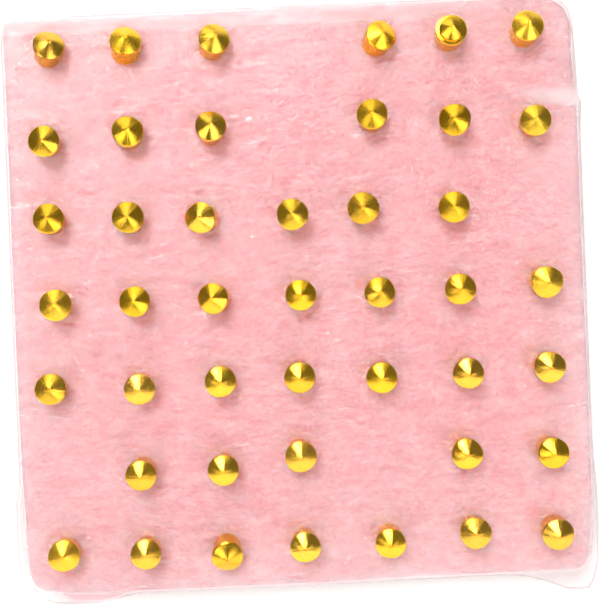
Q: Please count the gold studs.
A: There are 44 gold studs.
